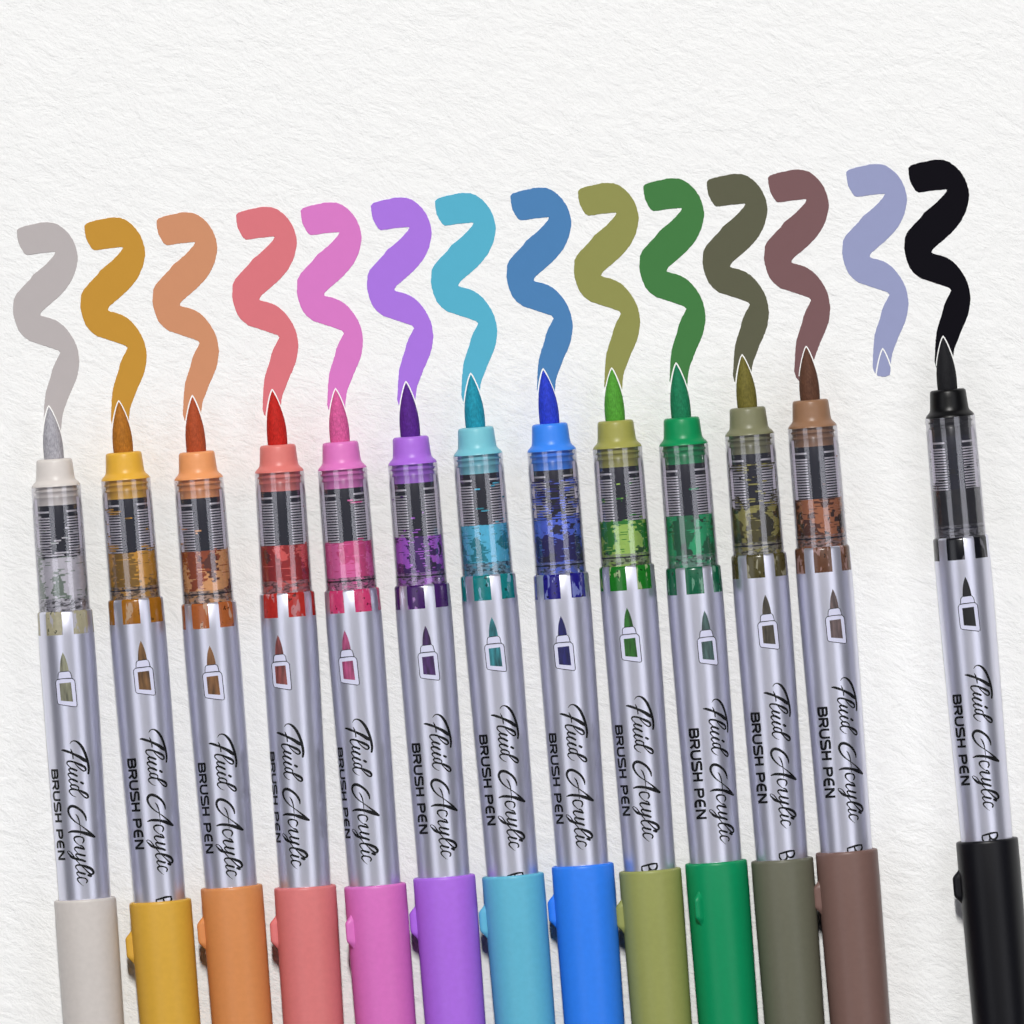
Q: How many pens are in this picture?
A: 13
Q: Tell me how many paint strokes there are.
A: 14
